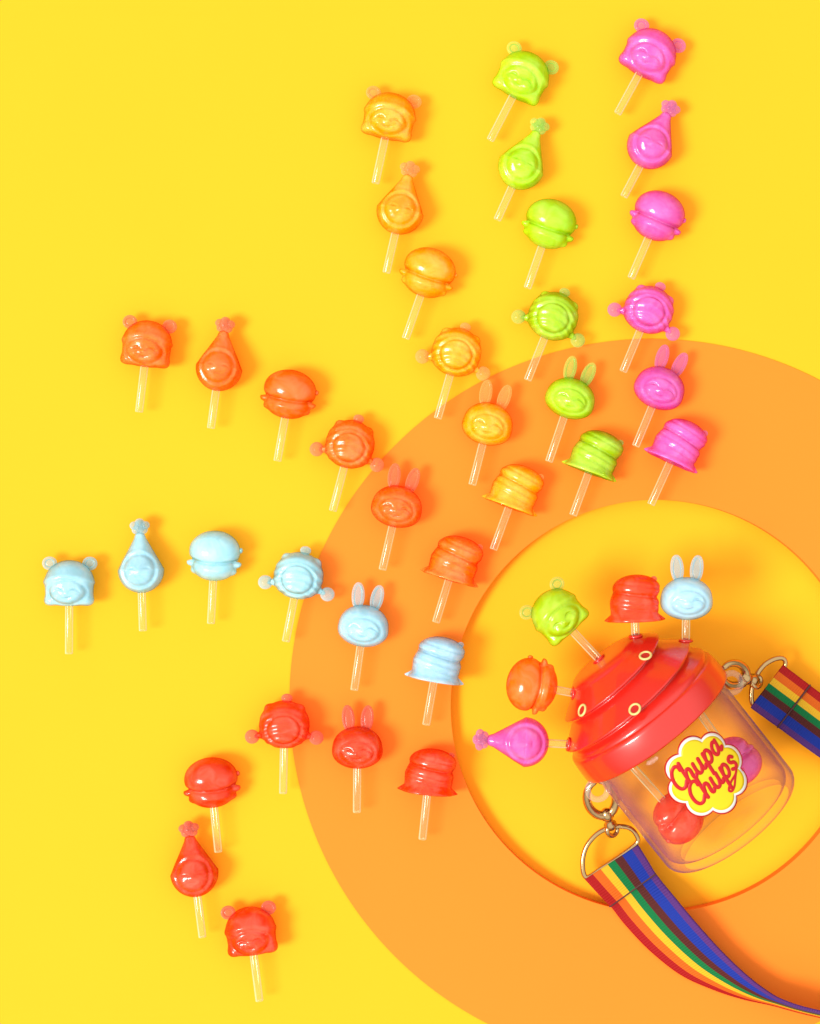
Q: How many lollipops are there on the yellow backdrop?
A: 43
